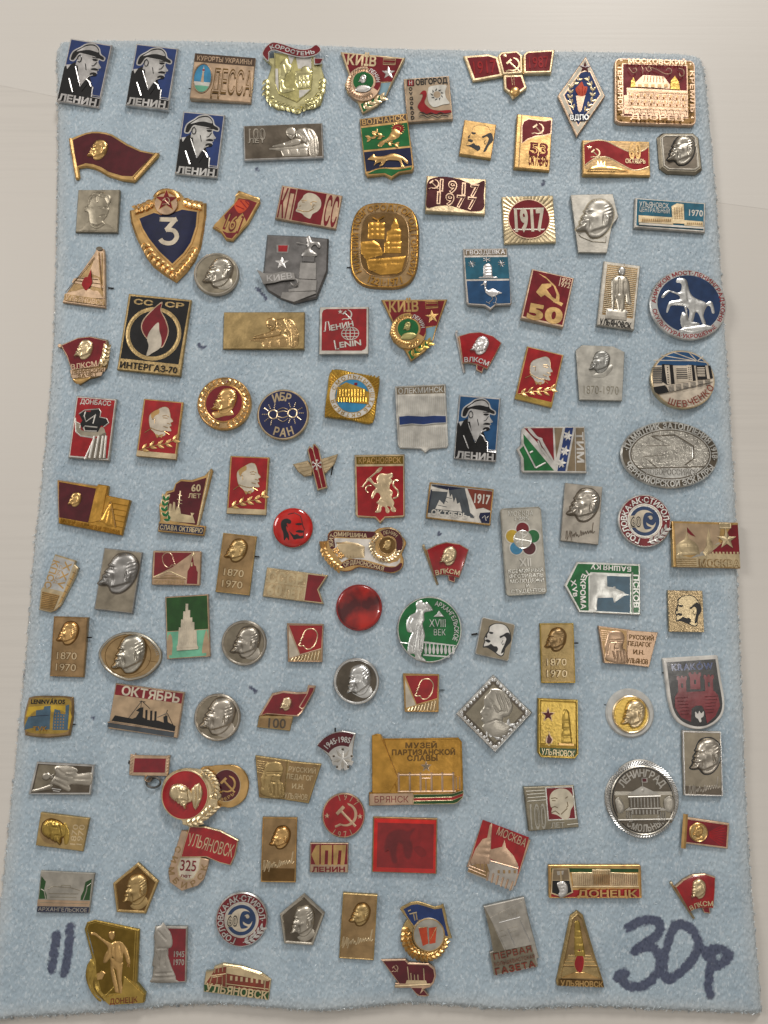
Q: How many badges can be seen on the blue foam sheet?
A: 122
